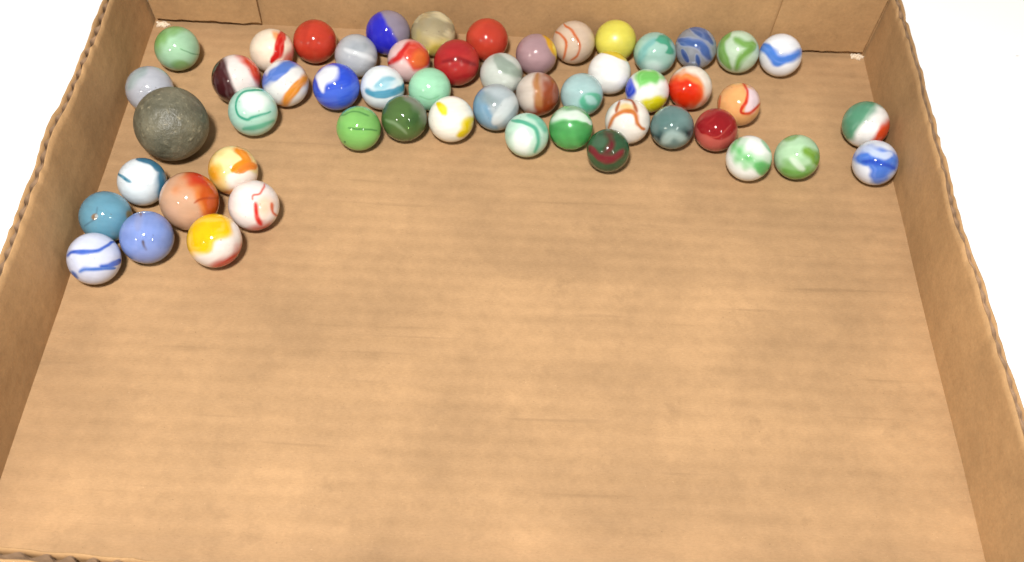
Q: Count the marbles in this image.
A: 53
